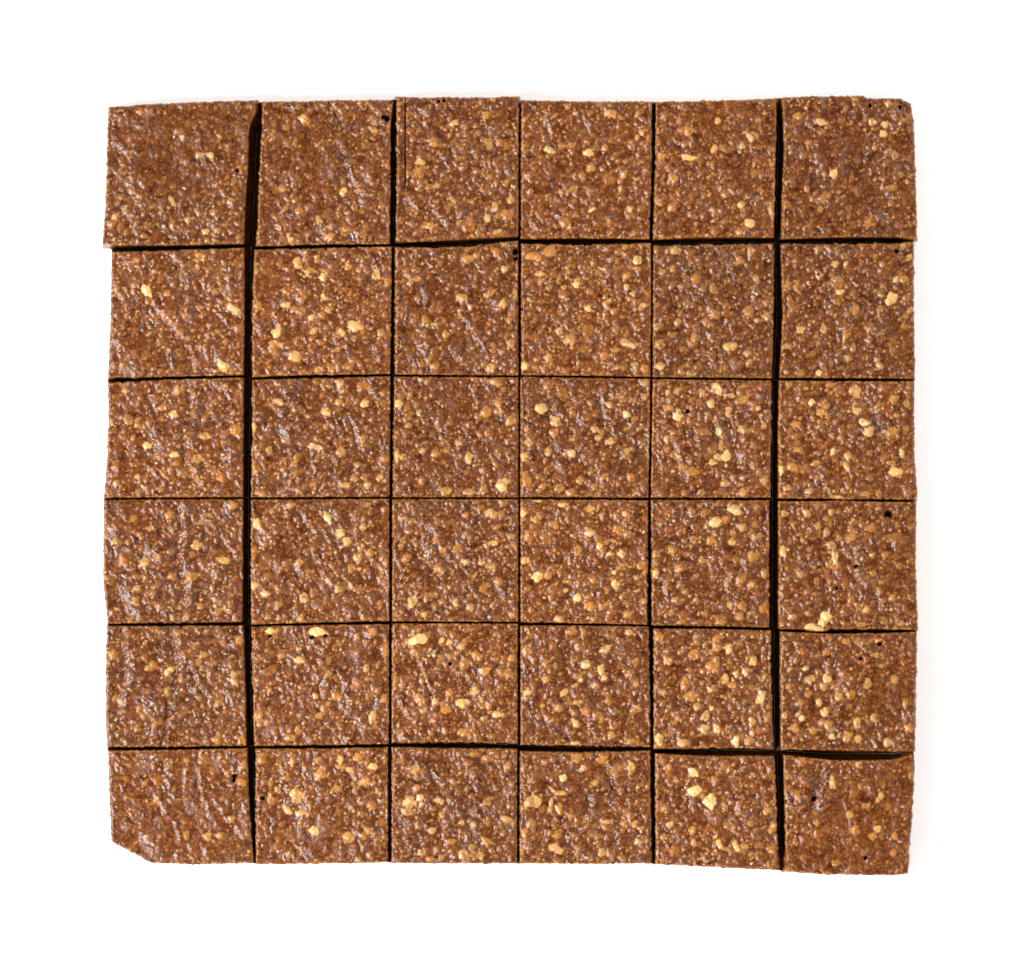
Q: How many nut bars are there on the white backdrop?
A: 36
